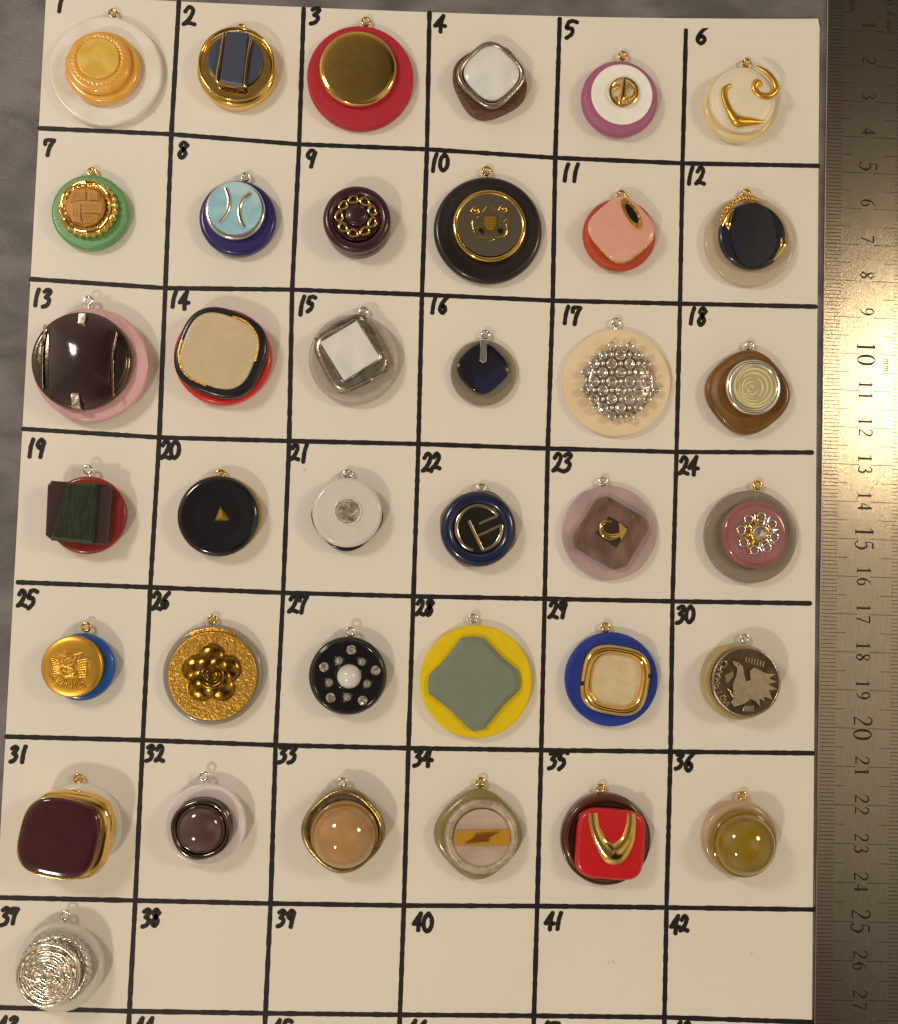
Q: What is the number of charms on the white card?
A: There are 37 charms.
